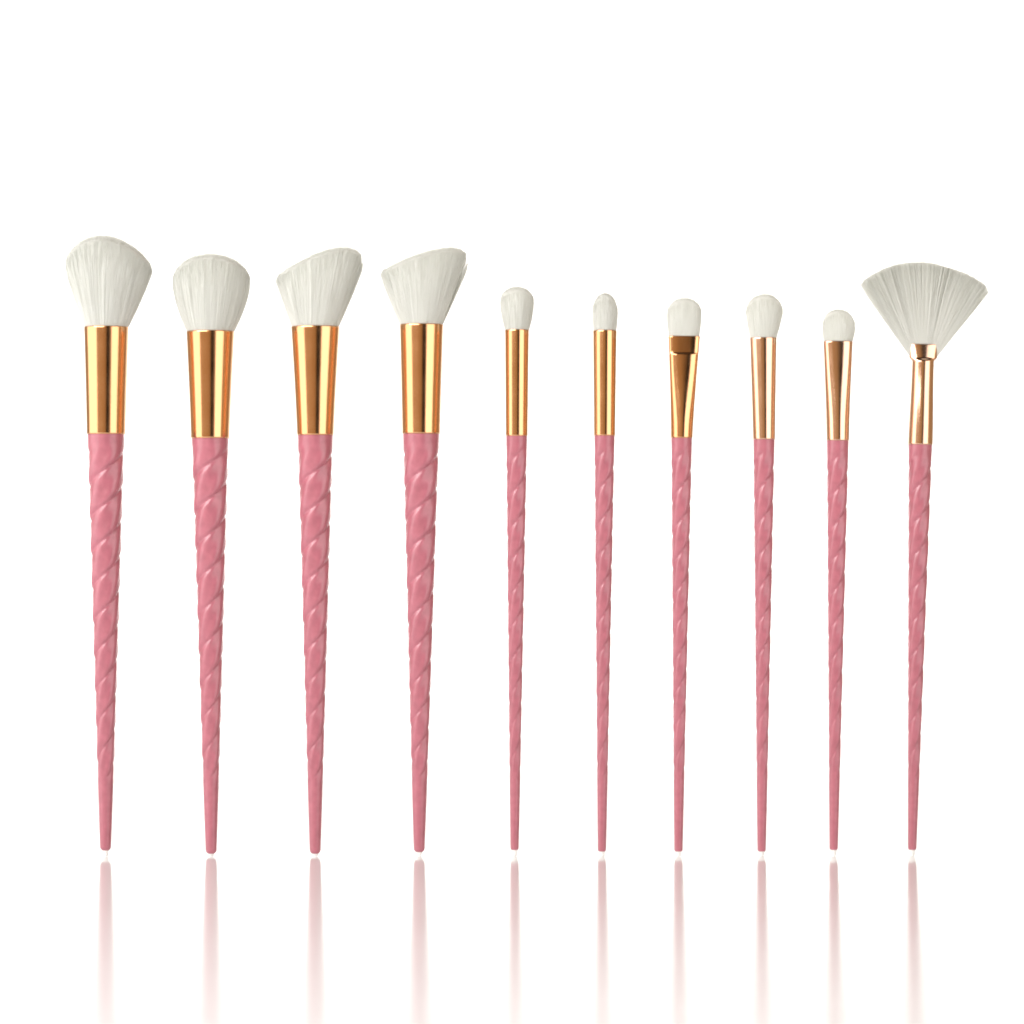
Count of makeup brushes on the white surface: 10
